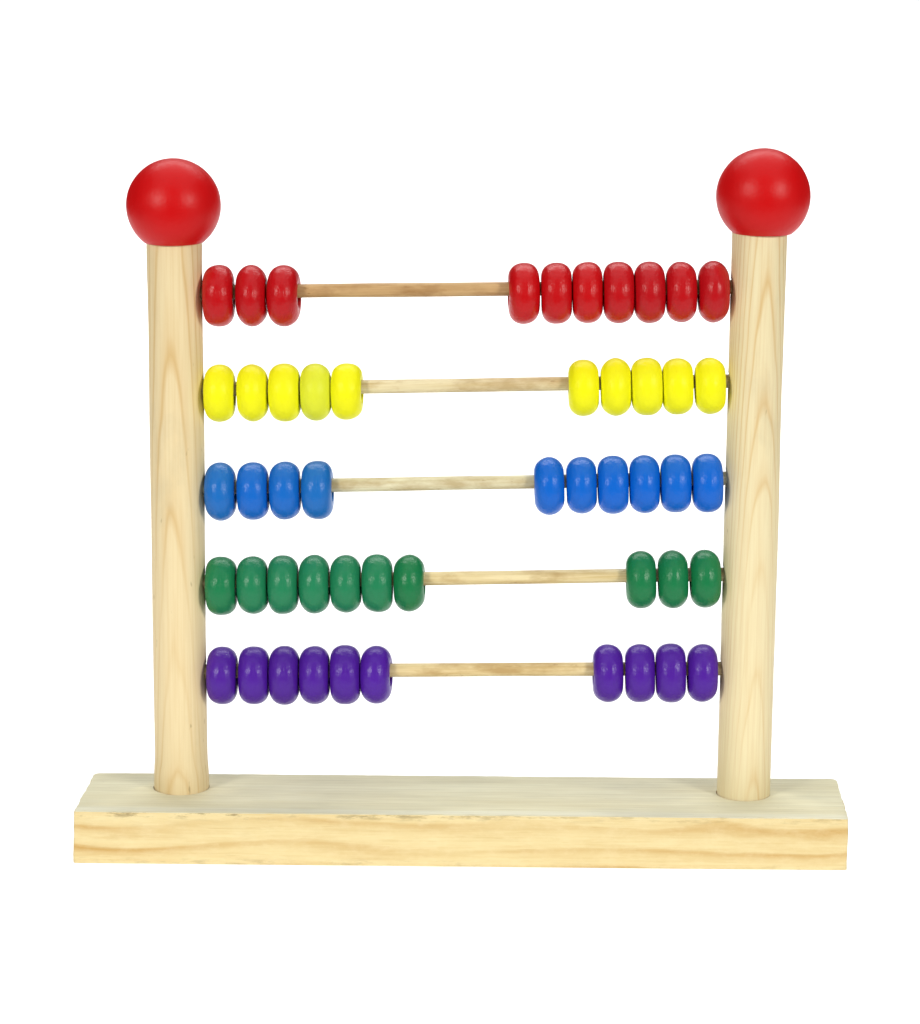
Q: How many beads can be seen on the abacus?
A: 50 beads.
